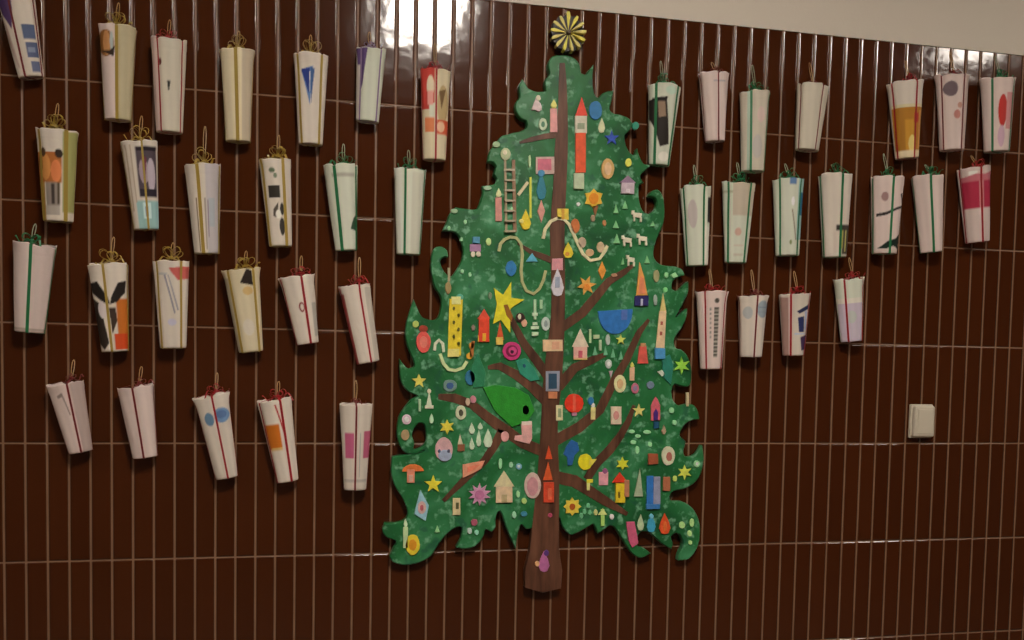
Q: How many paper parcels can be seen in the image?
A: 42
